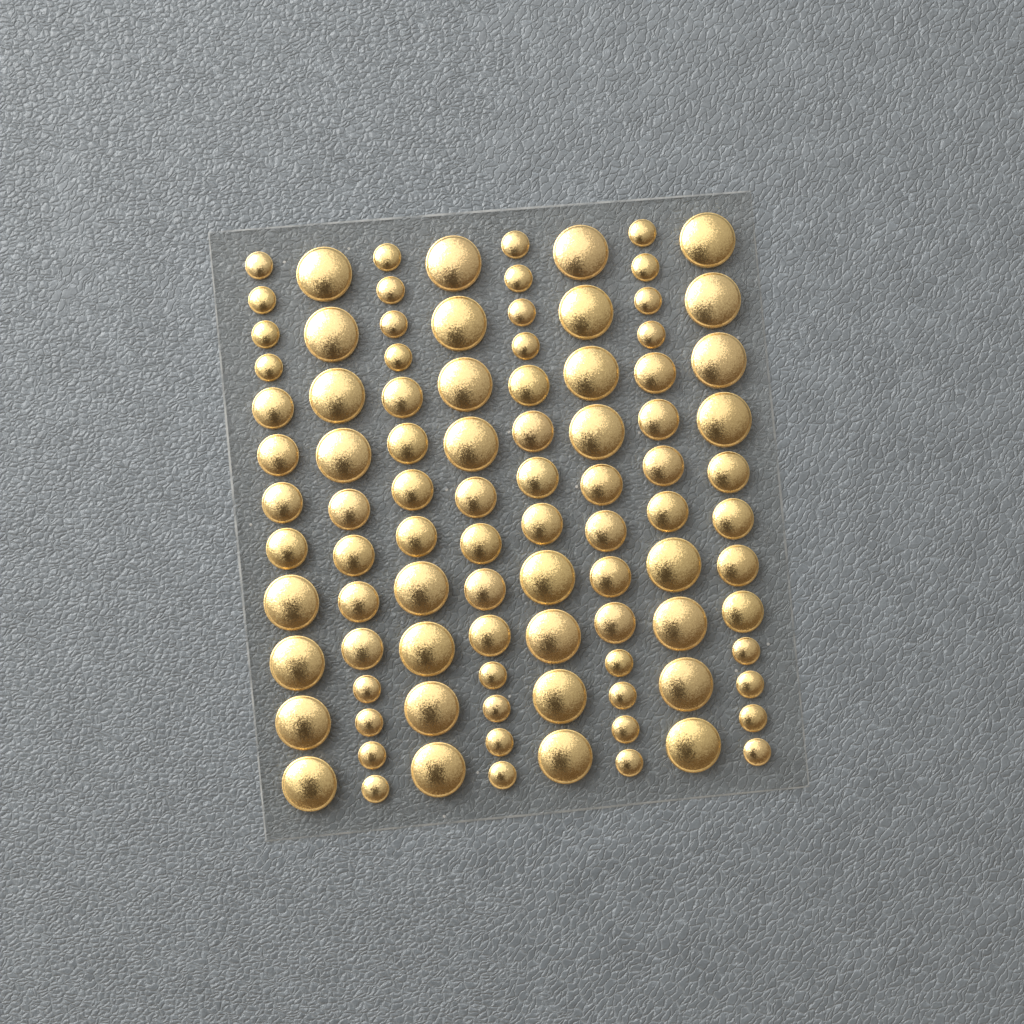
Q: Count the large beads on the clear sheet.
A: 32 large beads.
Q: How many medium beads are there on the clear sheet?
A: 32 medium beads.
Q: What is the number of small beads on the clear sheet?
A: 32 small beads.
